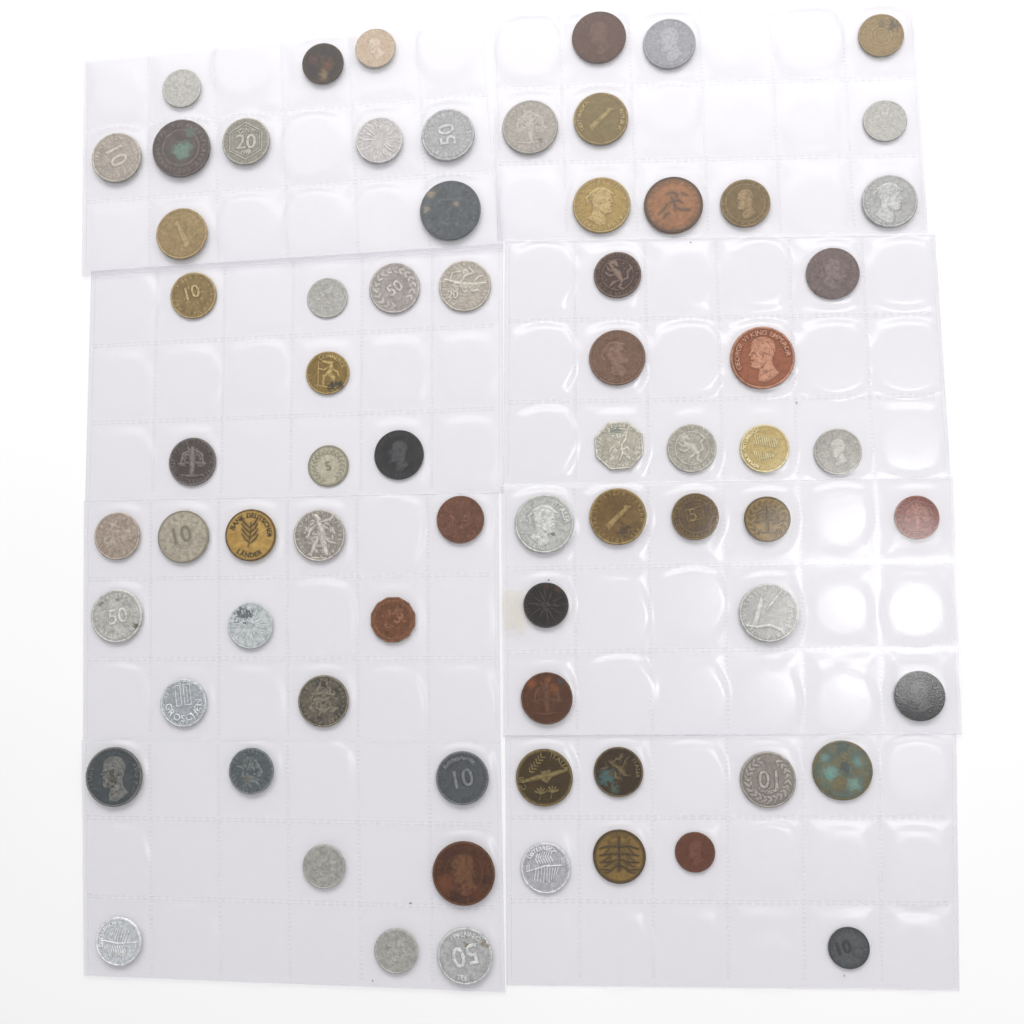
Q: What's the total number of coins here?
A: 71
